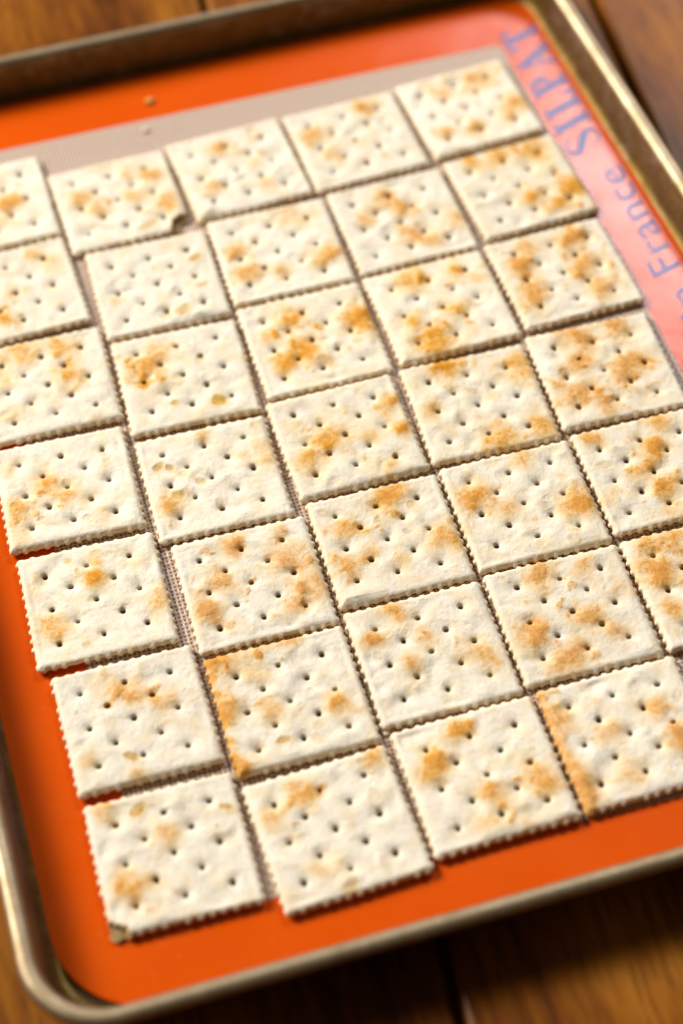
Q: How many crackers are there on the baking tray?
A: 34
